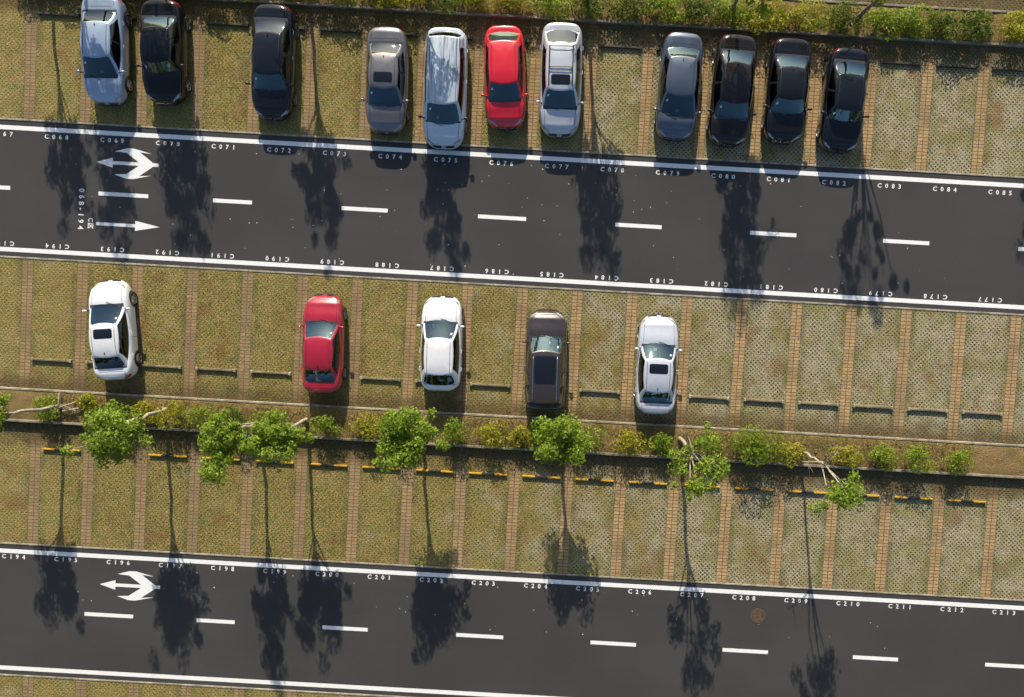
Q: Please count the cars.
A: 16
